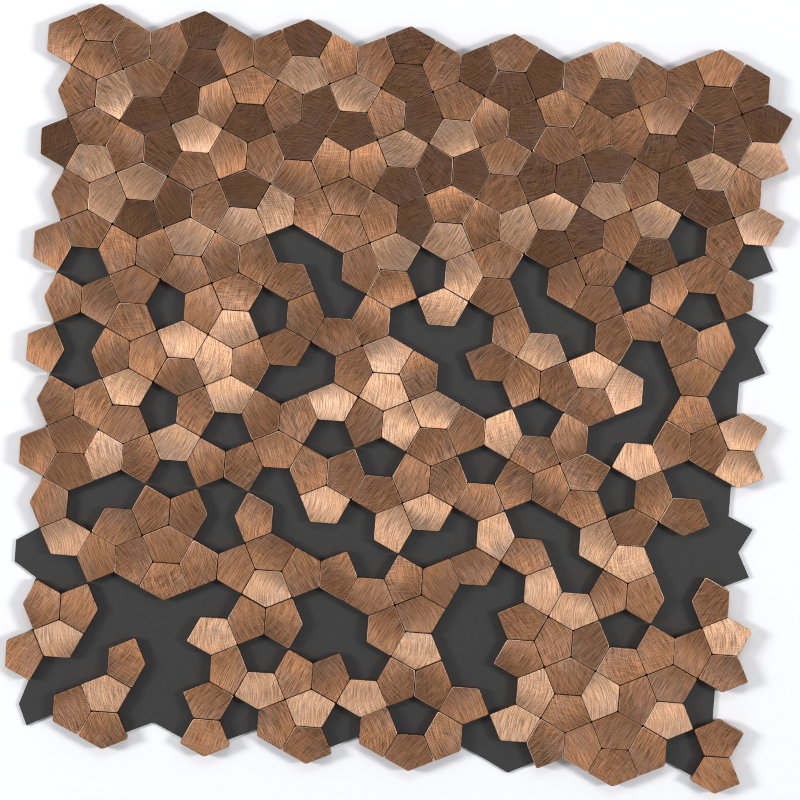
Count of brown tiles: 40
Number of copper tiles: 193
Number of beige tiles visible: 65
